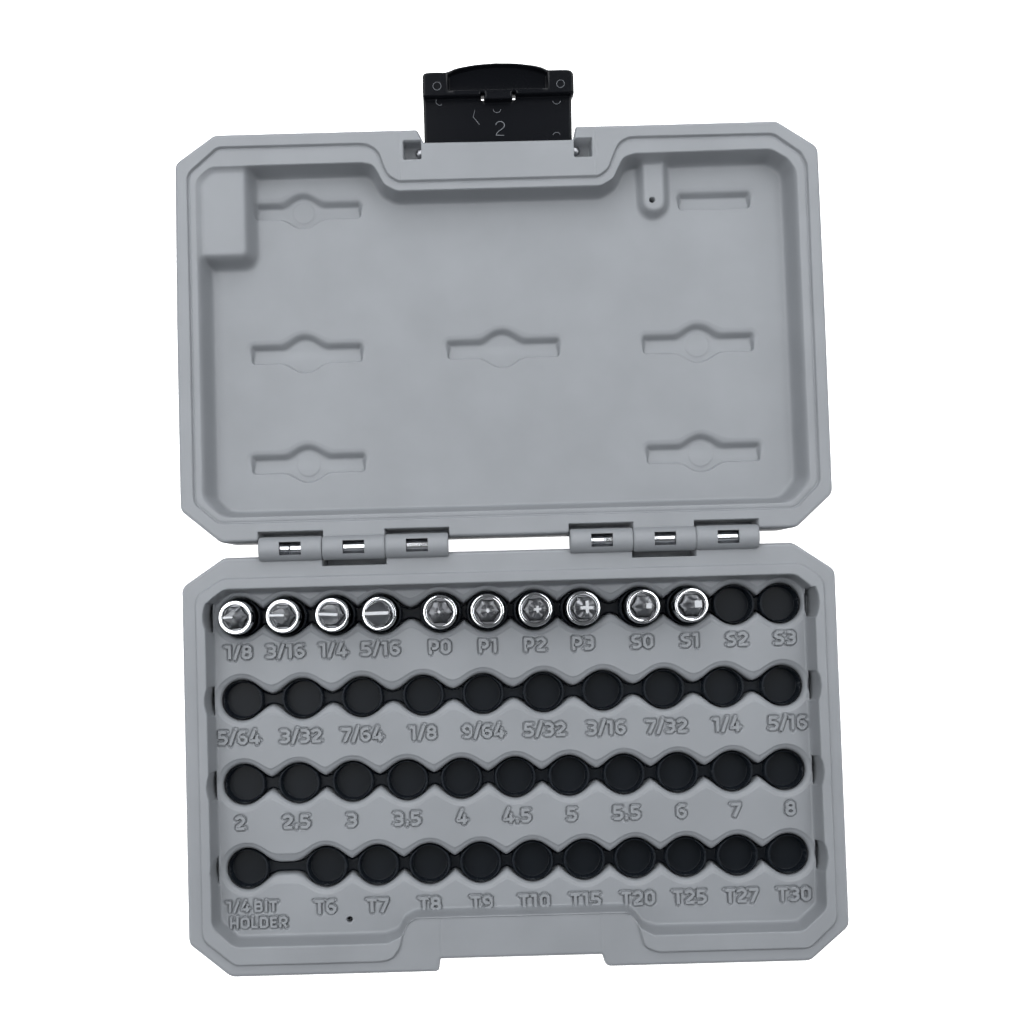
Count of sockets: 10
